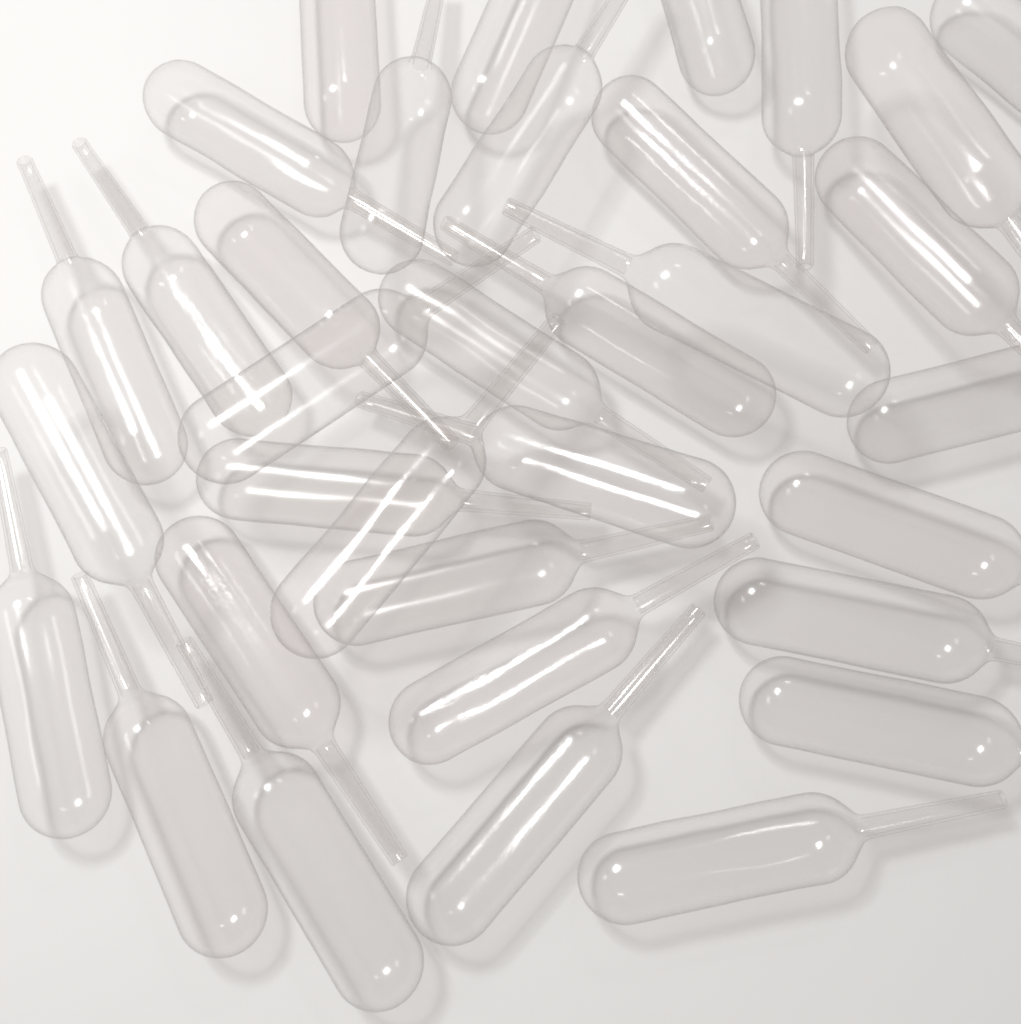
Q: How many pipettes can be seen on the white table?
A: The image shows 34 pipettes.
